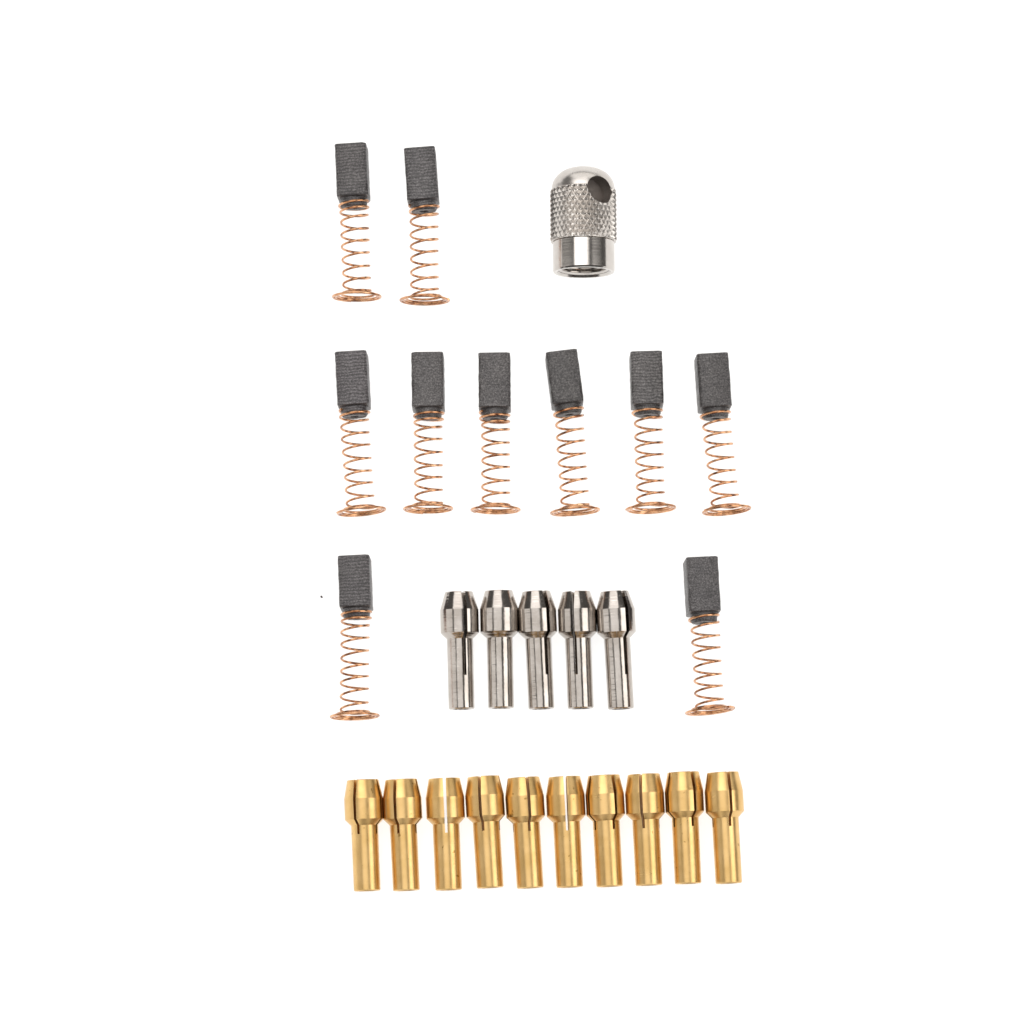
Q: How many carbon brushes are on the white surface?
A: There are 10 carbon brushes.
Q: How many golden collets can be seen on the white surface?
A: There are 10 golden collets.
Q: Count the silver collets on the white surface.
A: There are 5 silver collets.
